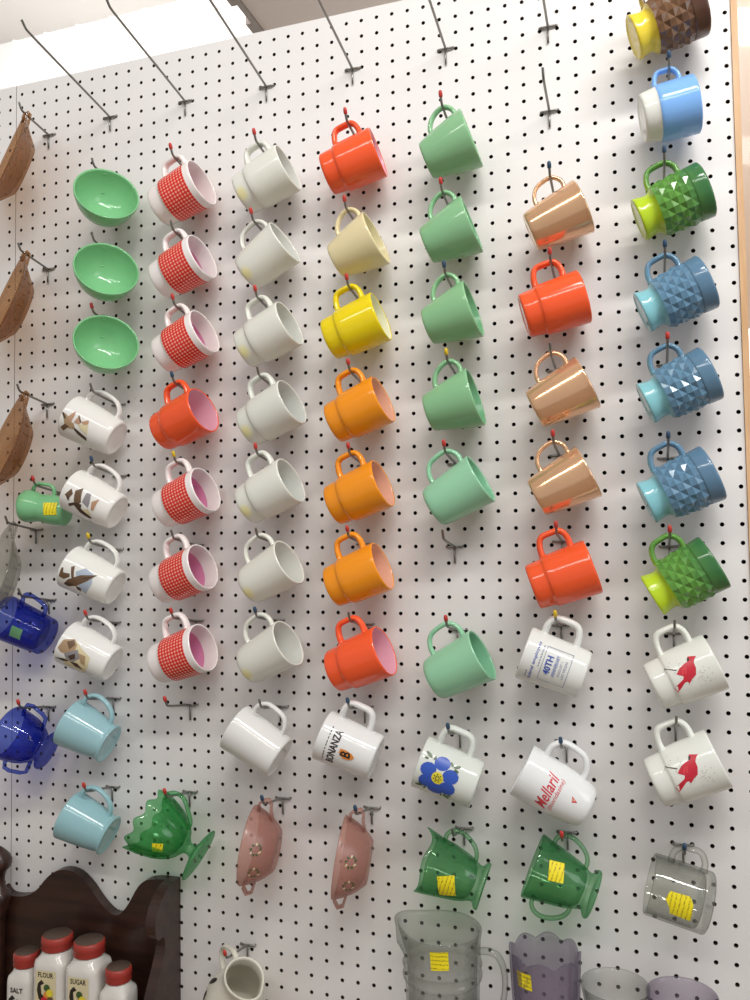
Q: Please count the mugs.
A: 54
